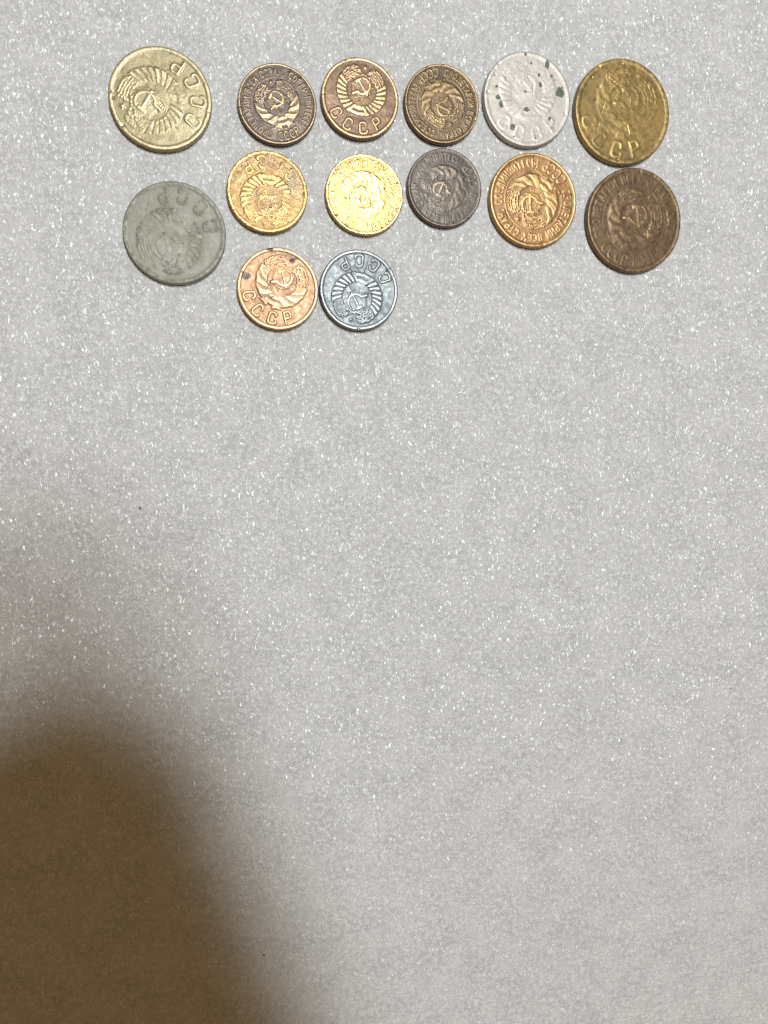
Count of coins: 14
